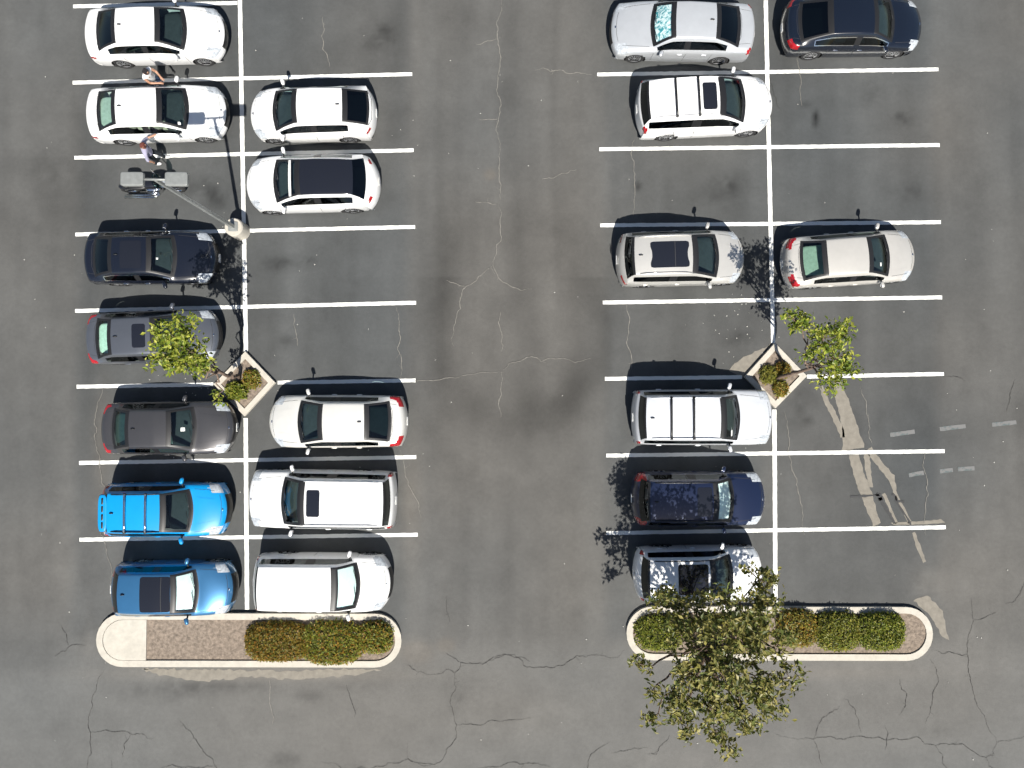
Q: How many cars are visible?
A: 20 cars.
